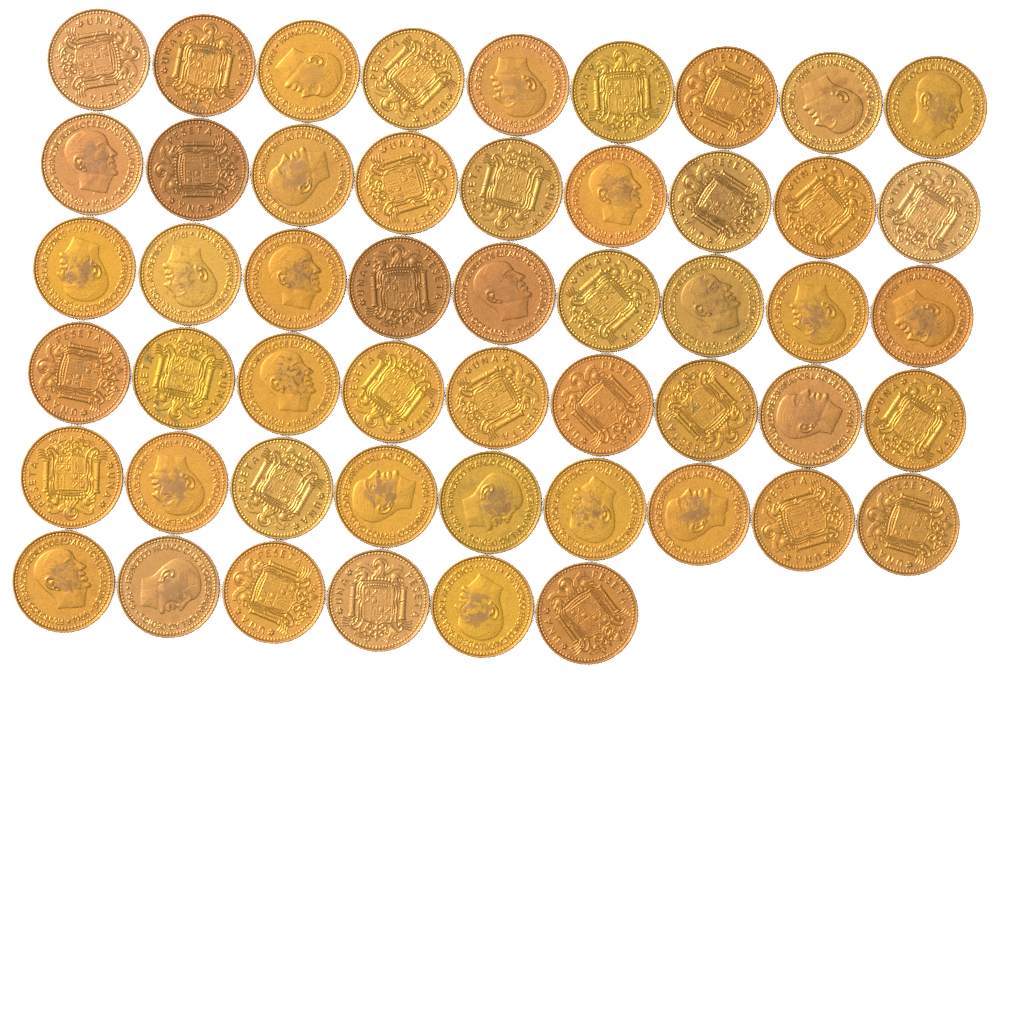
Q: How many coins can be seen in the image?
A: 51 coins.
